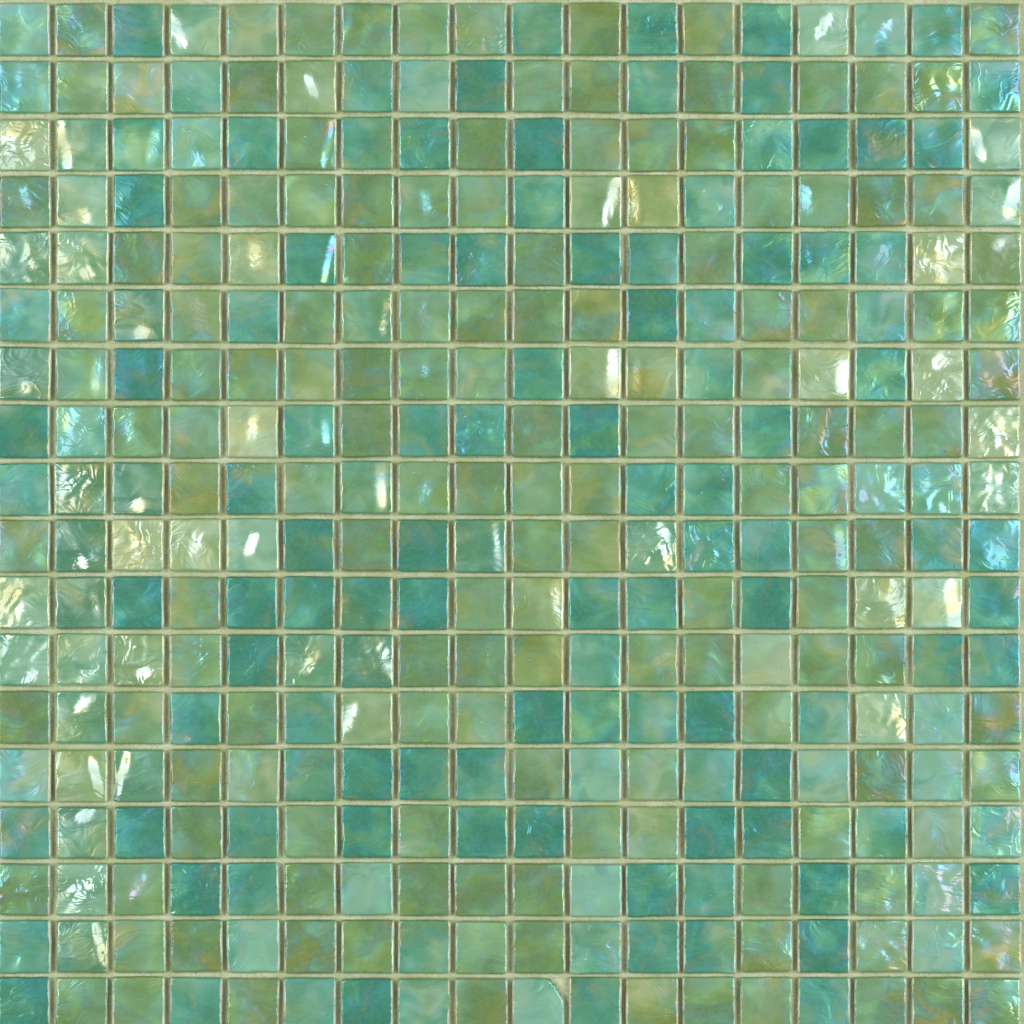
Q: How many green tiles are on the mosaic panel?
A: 162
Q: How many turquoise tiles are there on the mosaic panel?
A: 162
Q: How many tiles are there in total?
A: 324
